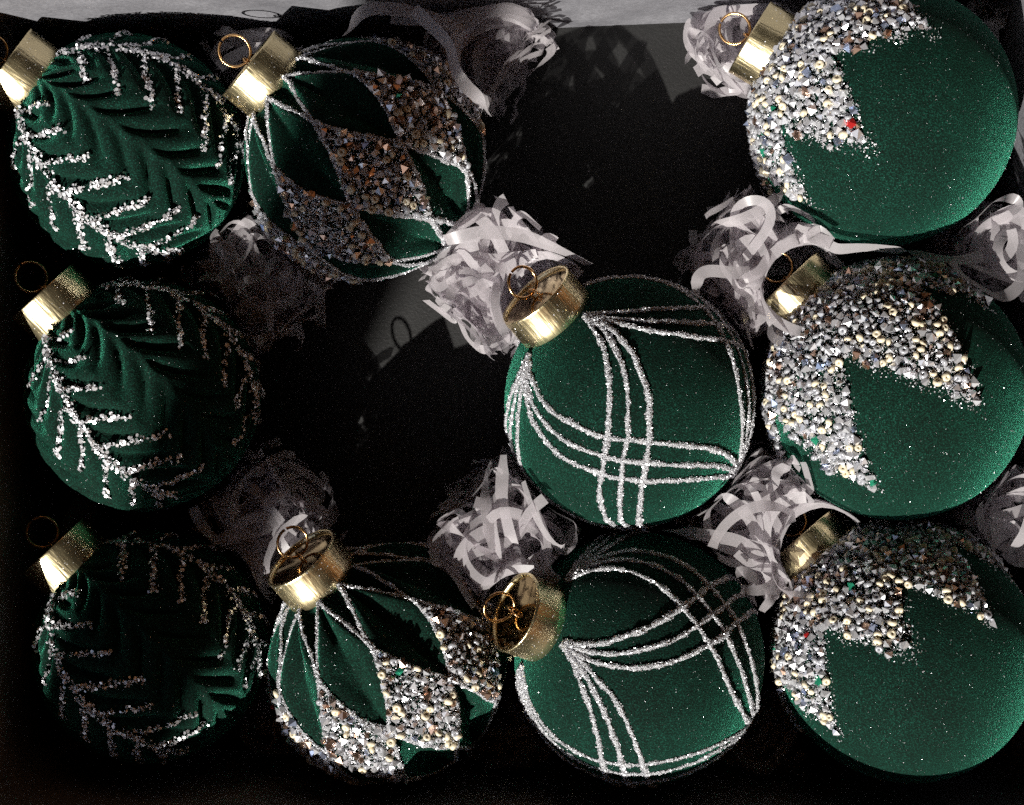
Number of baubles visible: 10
